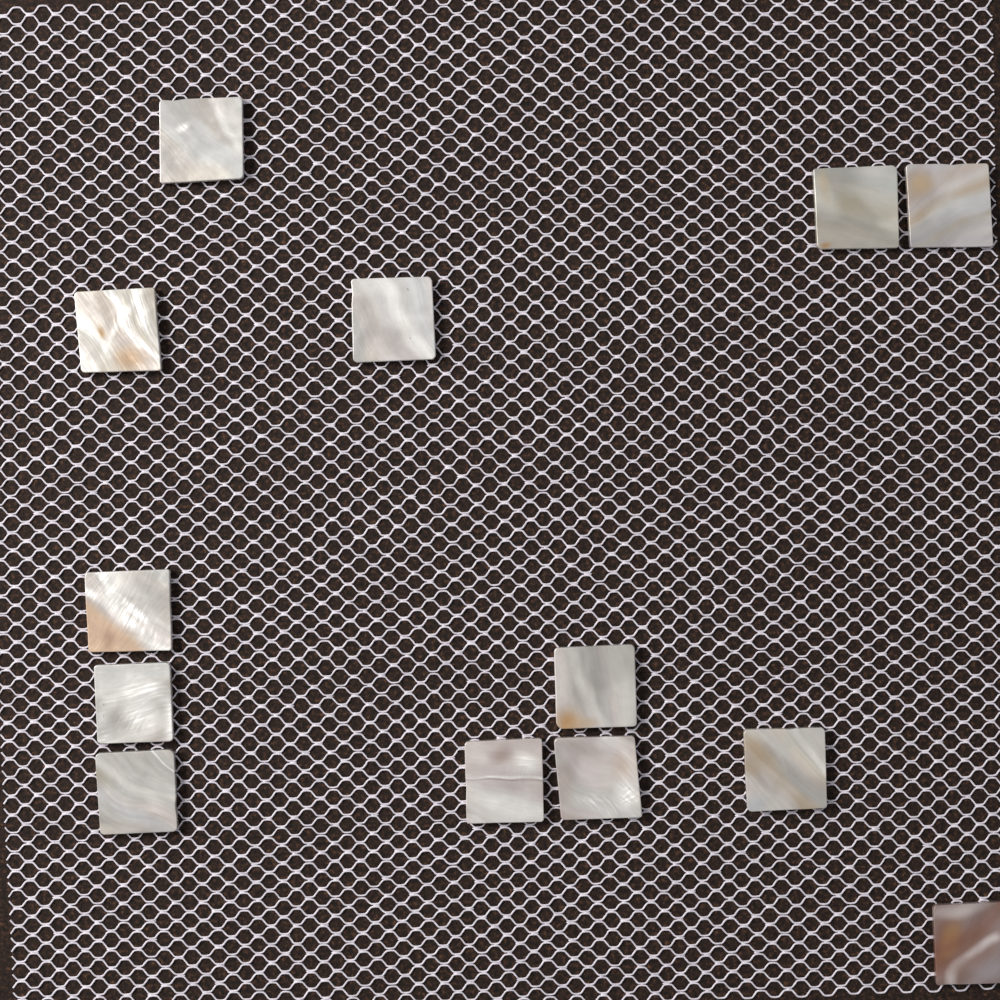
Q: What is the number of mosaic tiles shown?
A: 13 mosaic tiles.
